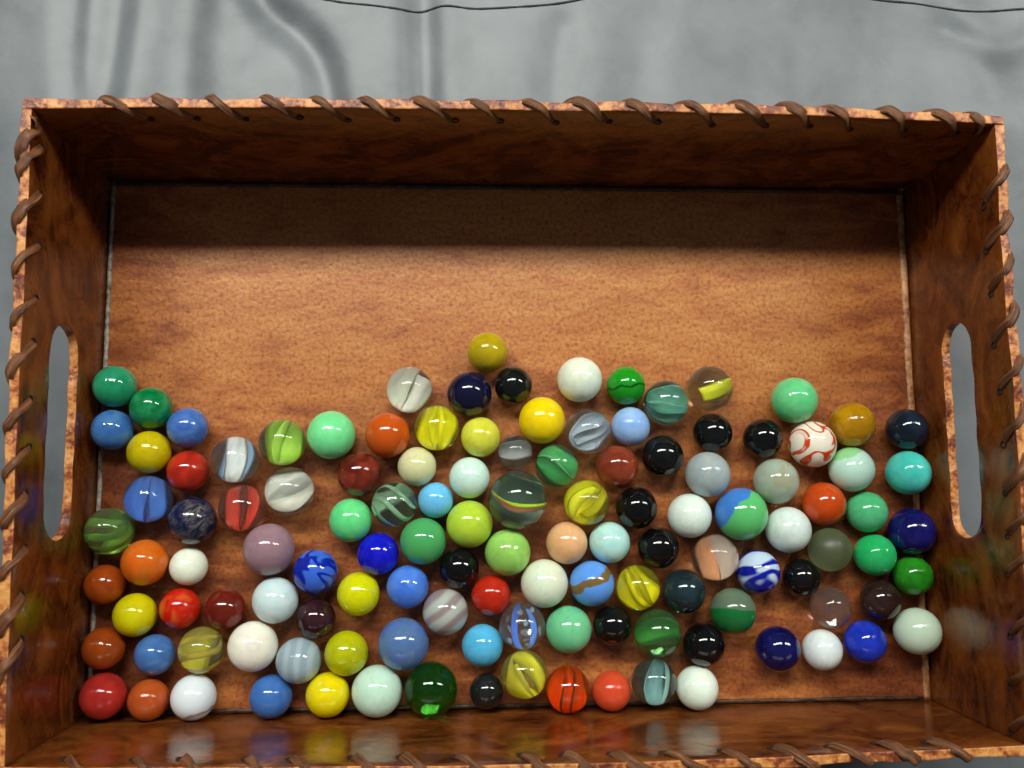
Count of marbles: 122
